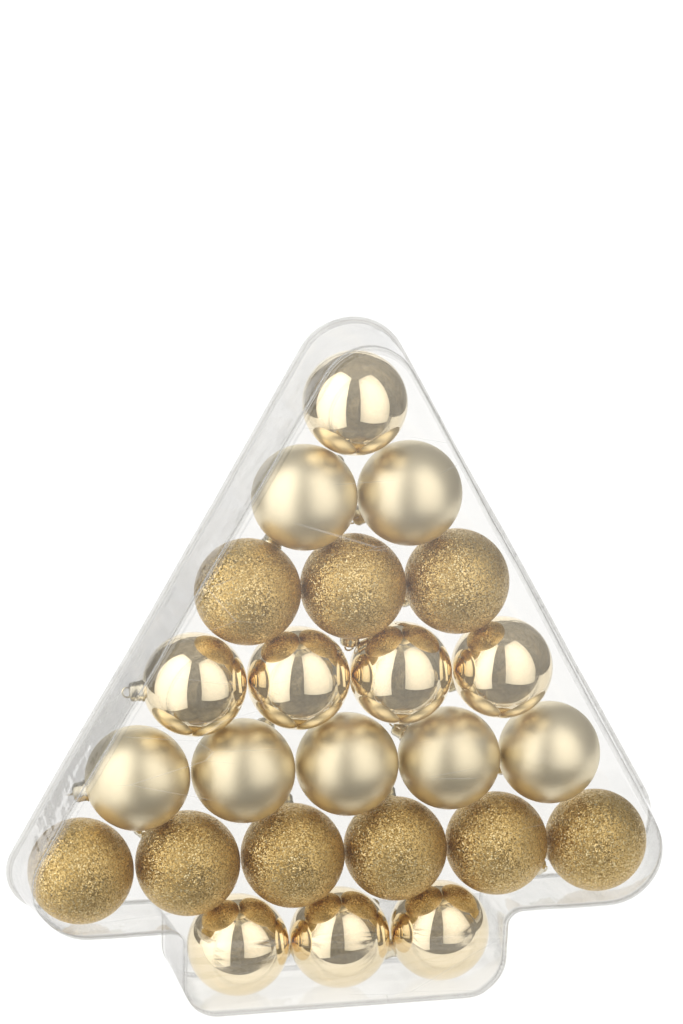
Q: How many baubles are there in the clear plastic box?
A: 24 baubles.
